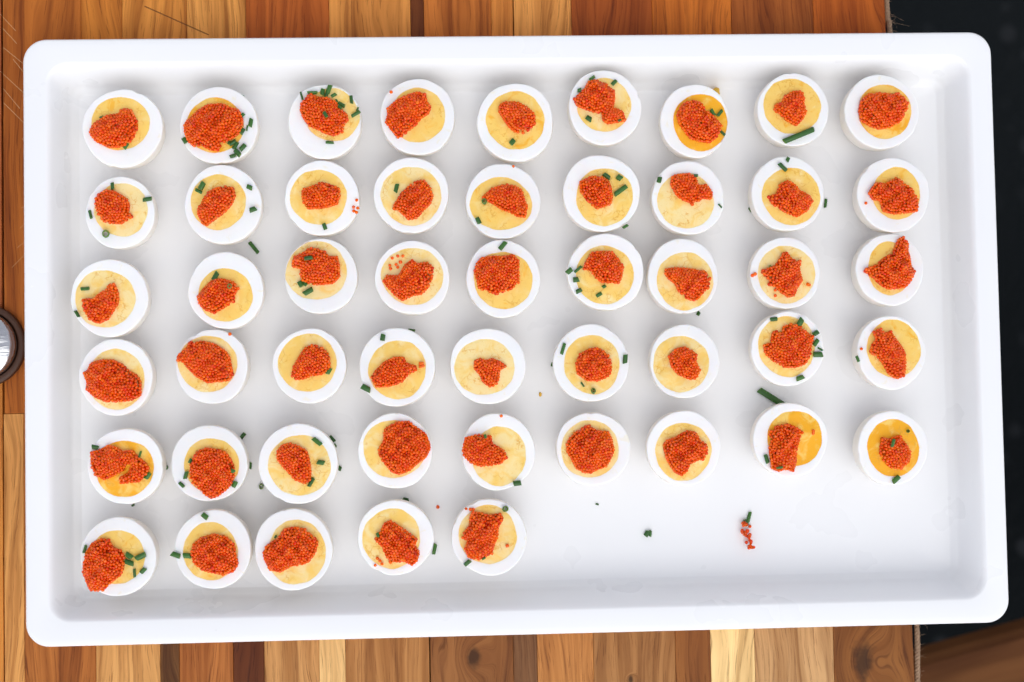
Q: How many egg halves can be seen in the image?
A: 50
